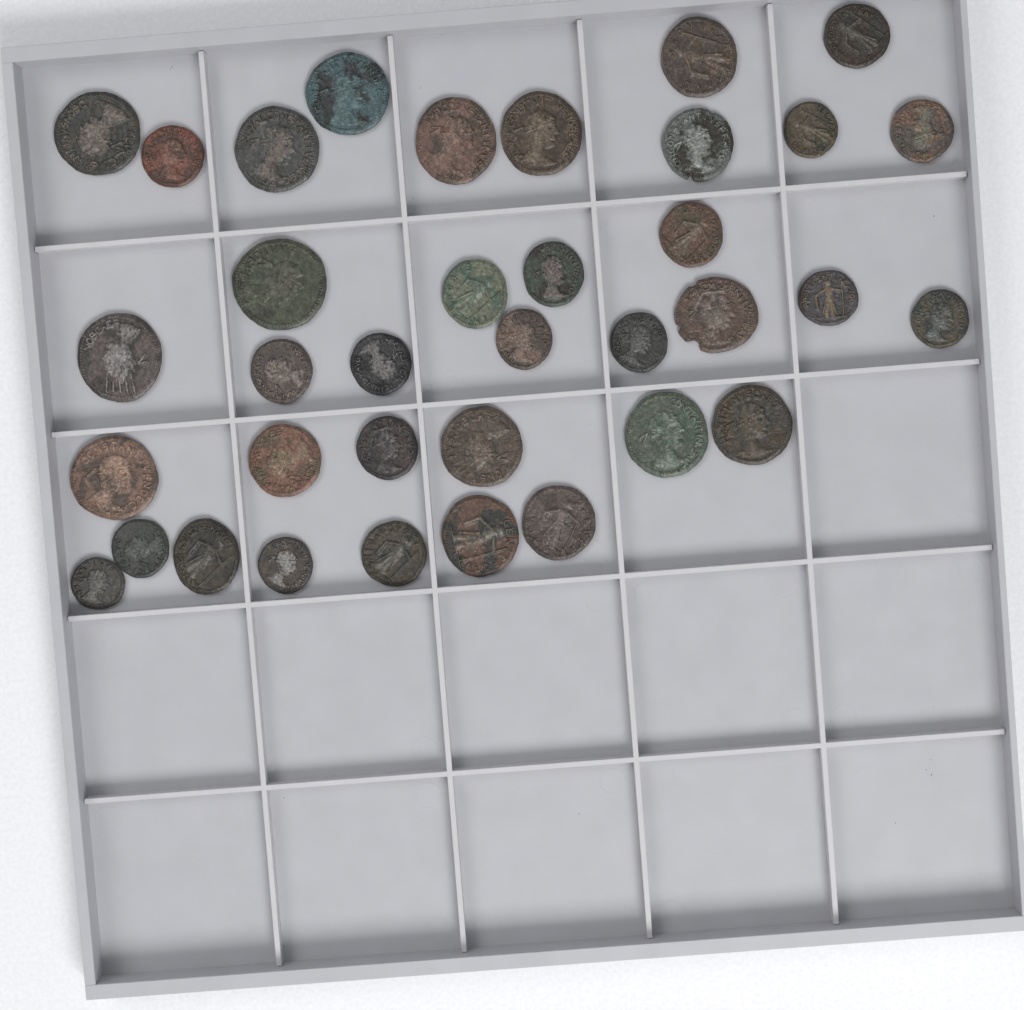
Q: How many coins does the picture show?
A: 36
